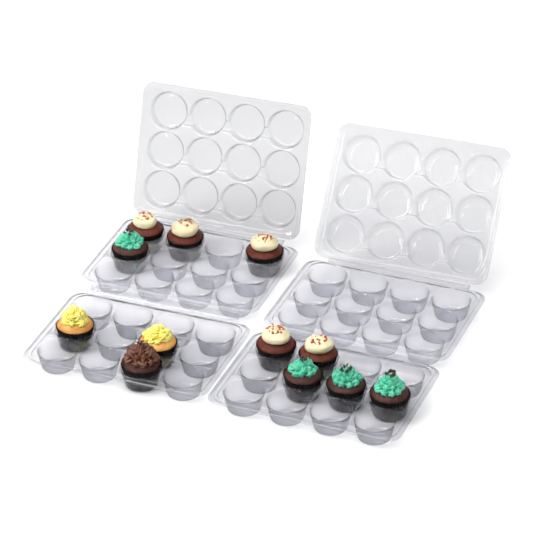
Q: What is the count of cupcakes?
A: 12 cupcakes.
